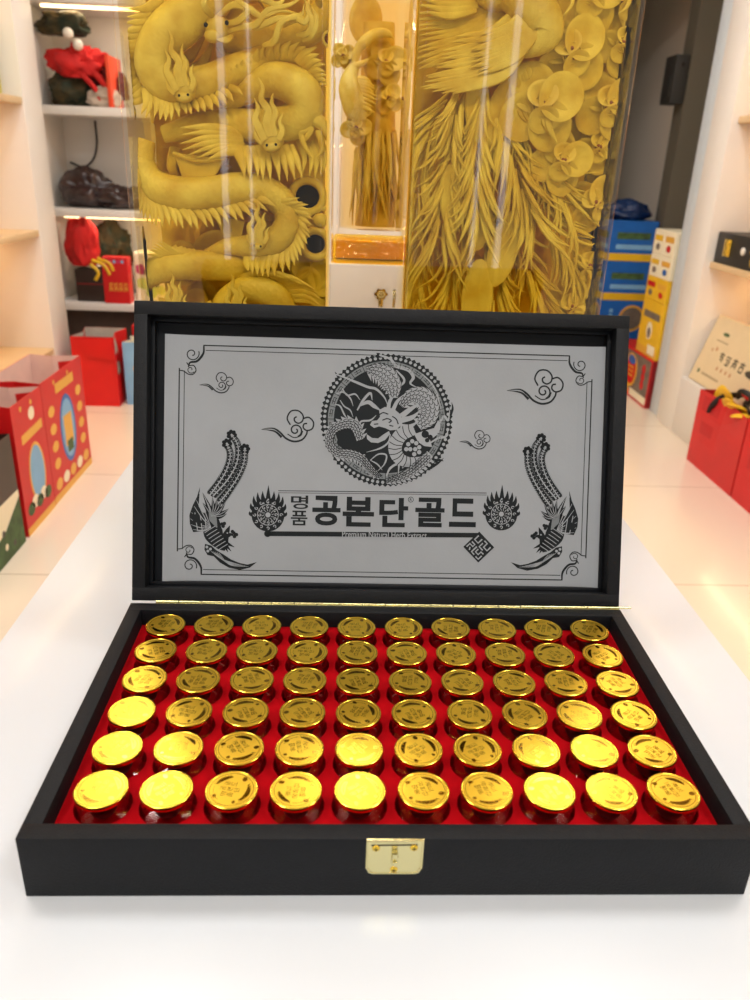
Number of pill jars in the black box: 60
